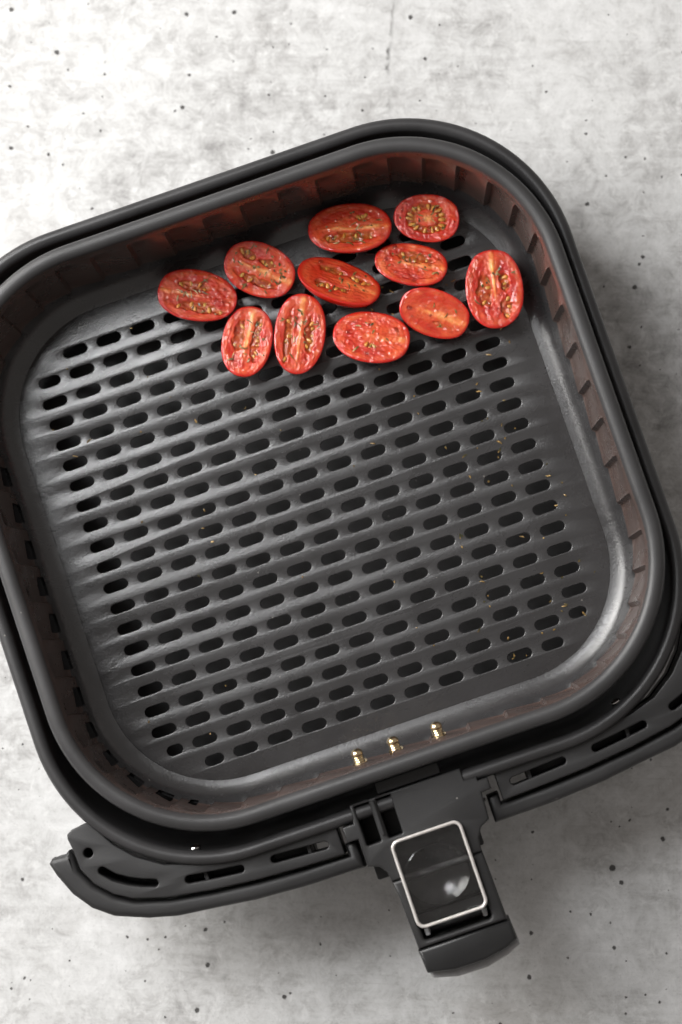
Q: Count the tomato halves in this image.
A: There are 11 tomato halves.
